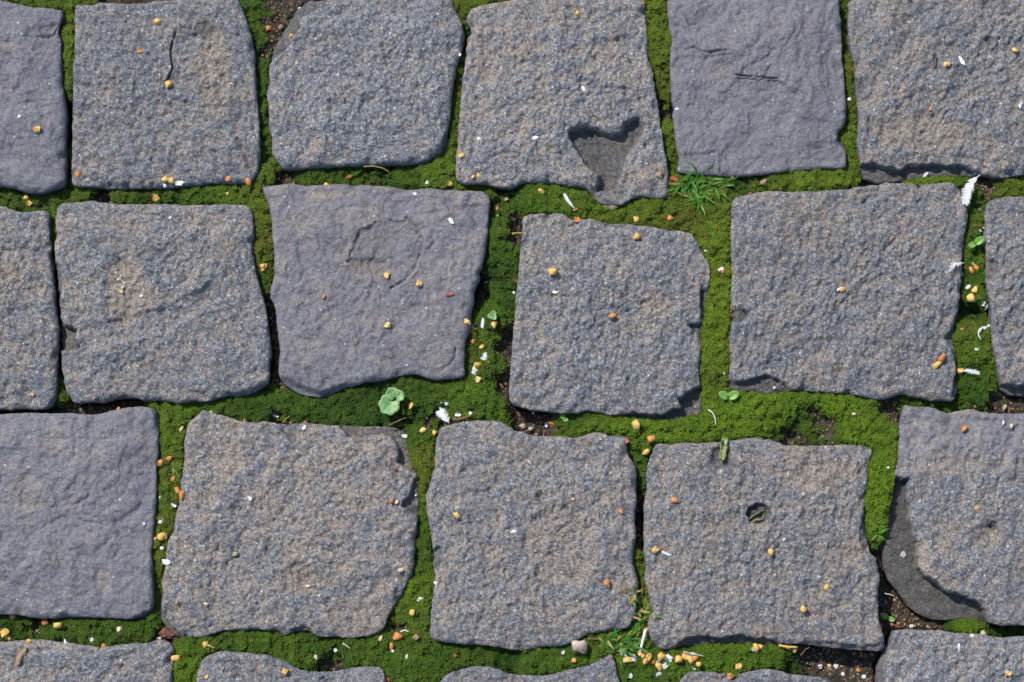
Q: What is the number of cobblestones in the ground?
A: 22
